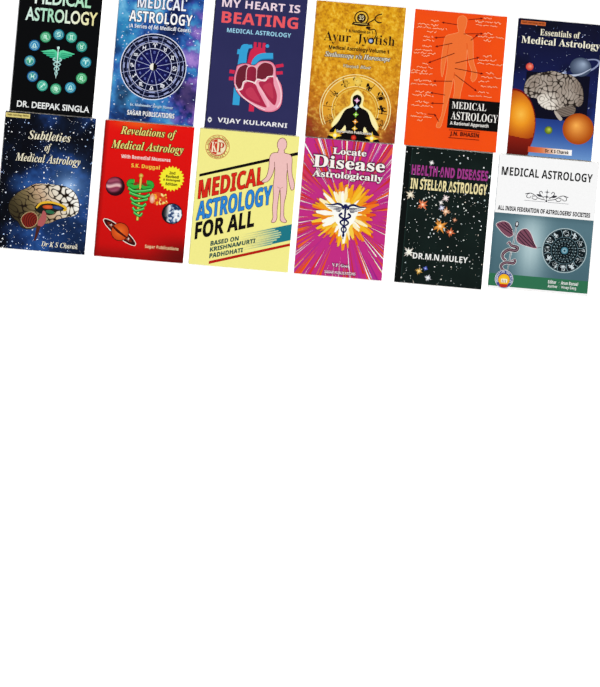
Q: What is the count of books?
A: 12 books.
